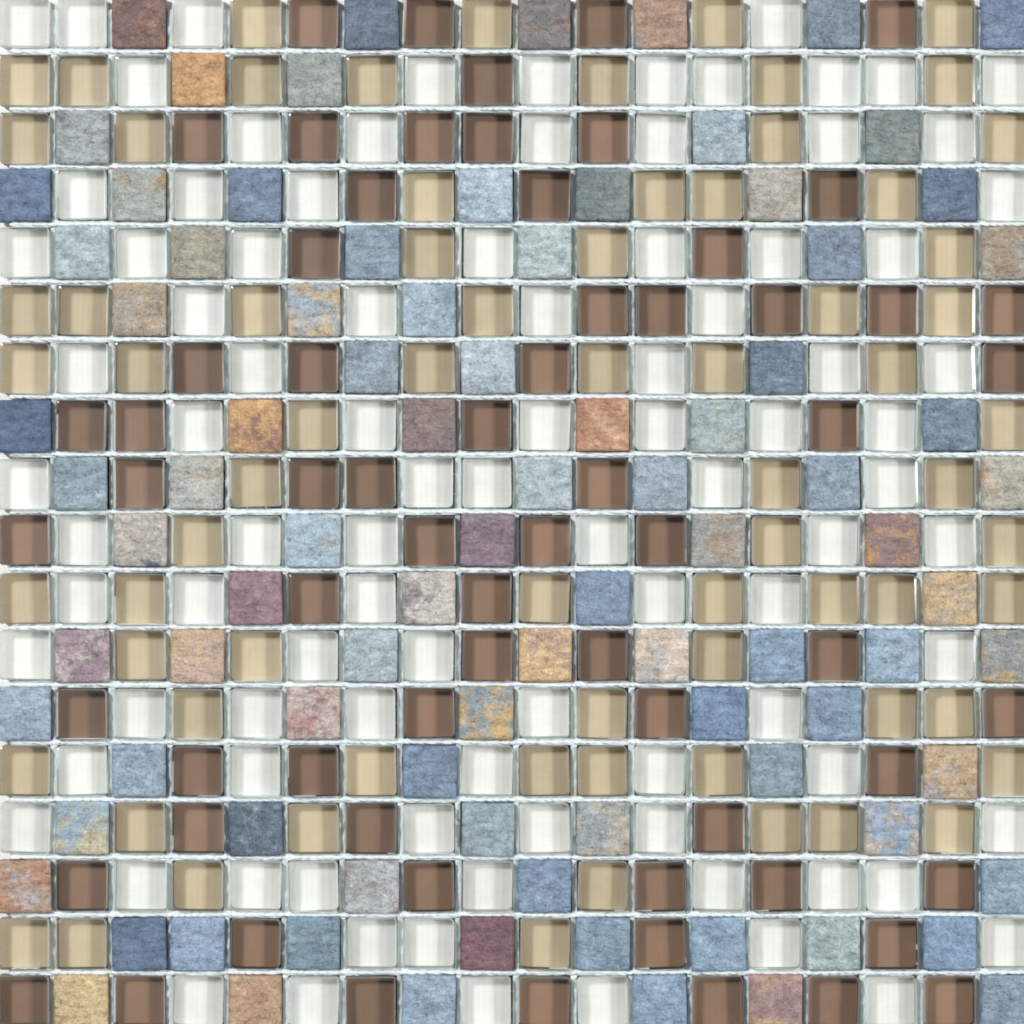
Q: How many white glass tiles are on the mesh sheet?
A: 95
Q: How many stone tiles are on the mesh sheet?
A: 91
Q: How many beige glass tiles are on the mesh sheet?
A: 72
